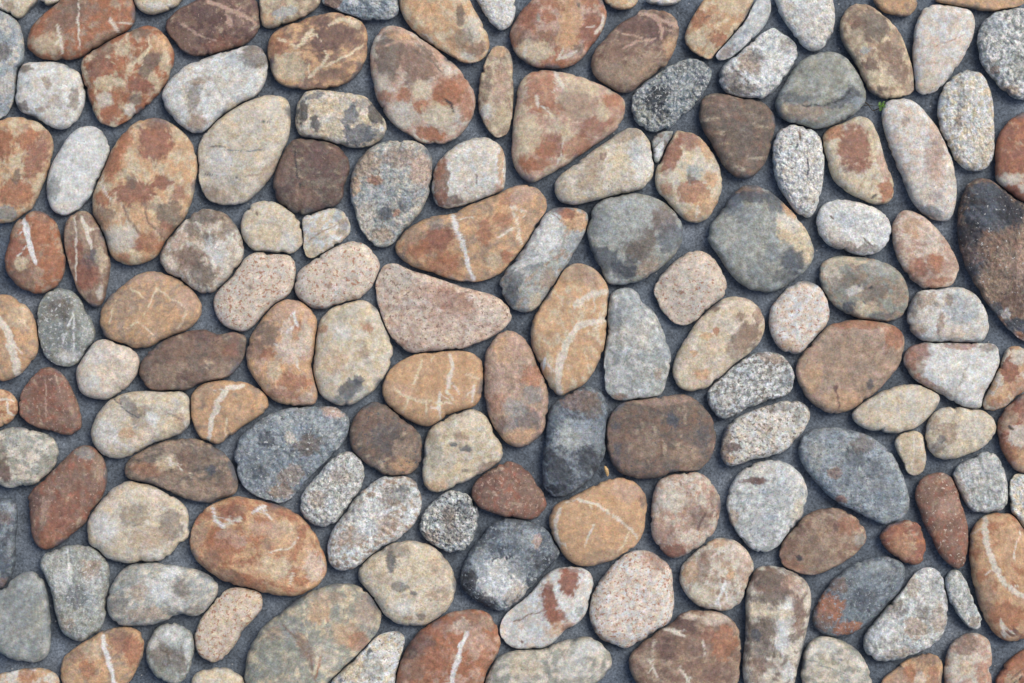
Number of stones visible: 144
